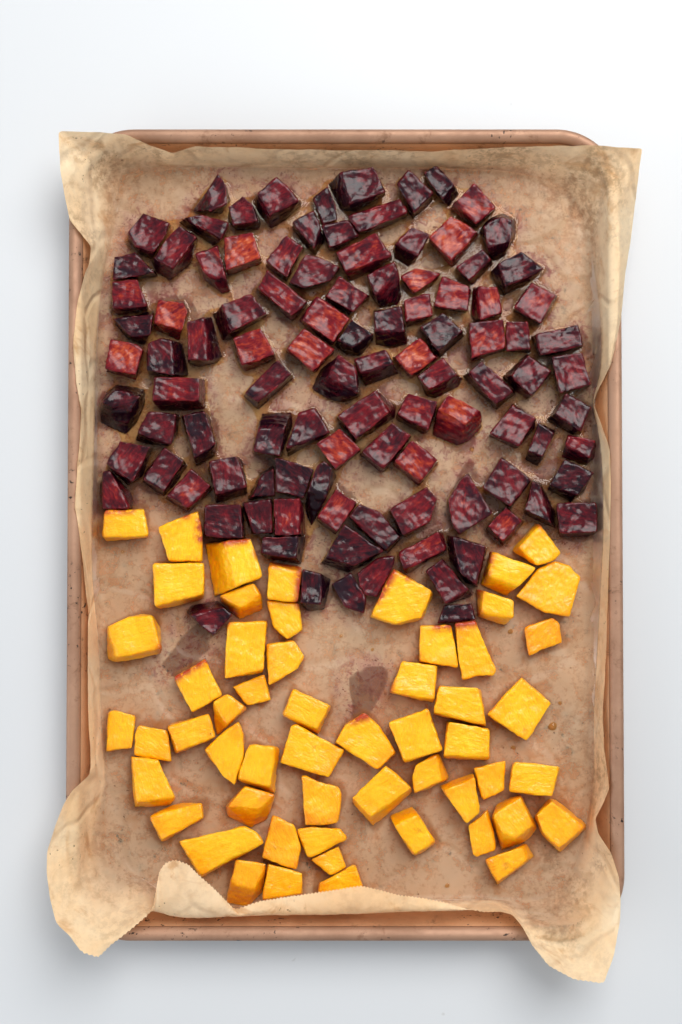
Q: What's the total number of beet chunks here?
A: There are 103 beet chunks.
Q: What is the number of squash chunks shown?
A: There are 55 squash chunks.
